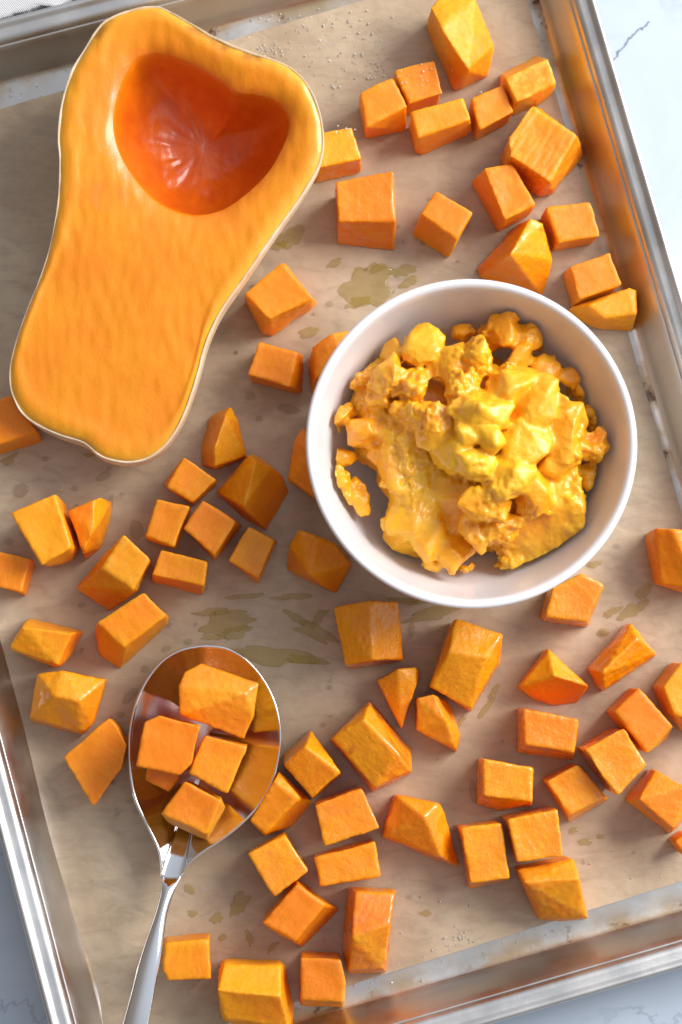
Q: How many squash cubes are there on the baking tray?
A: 72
